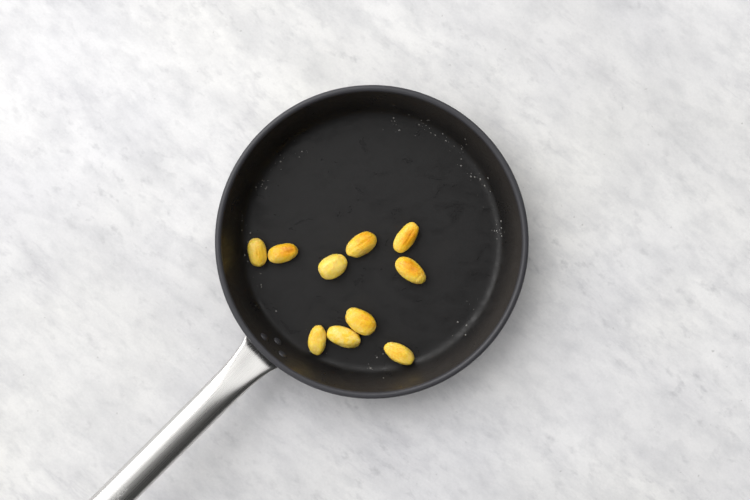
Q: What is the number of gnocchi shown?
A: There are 10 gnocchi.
